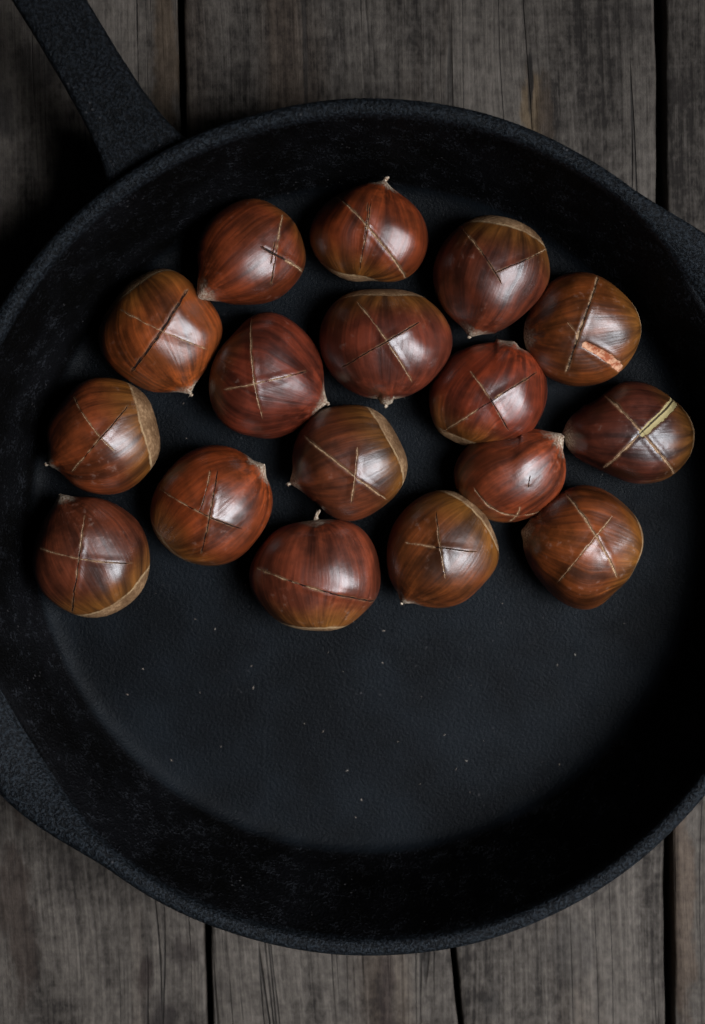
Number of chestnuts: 17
